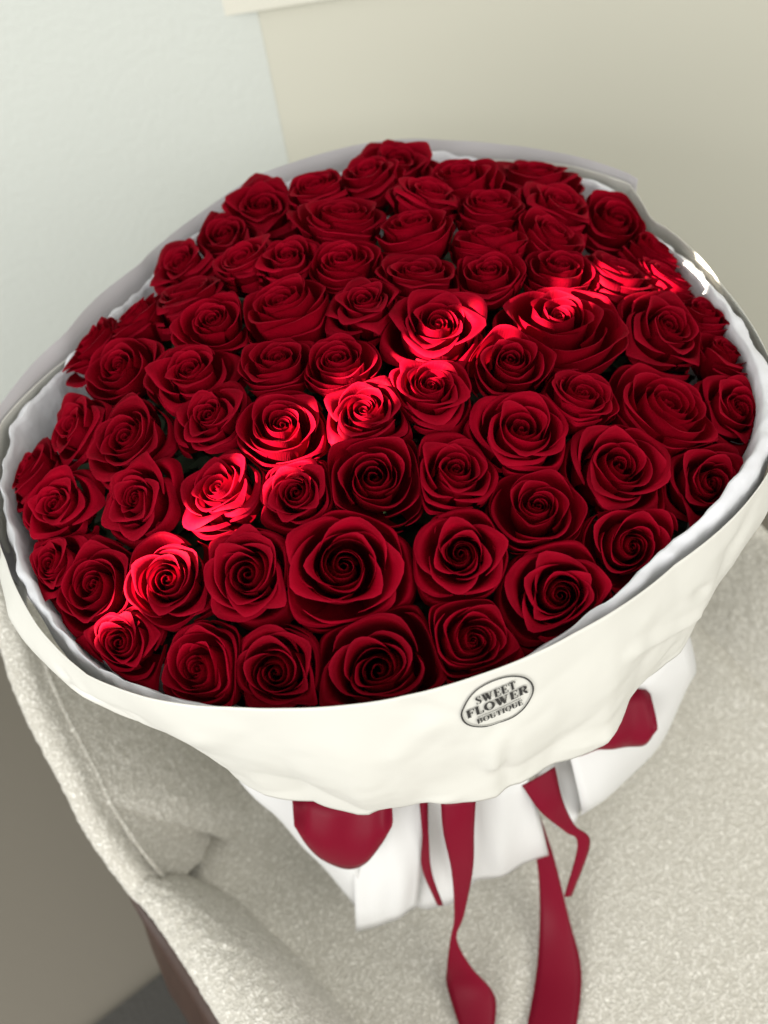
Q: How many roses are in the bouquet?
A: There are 74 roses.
